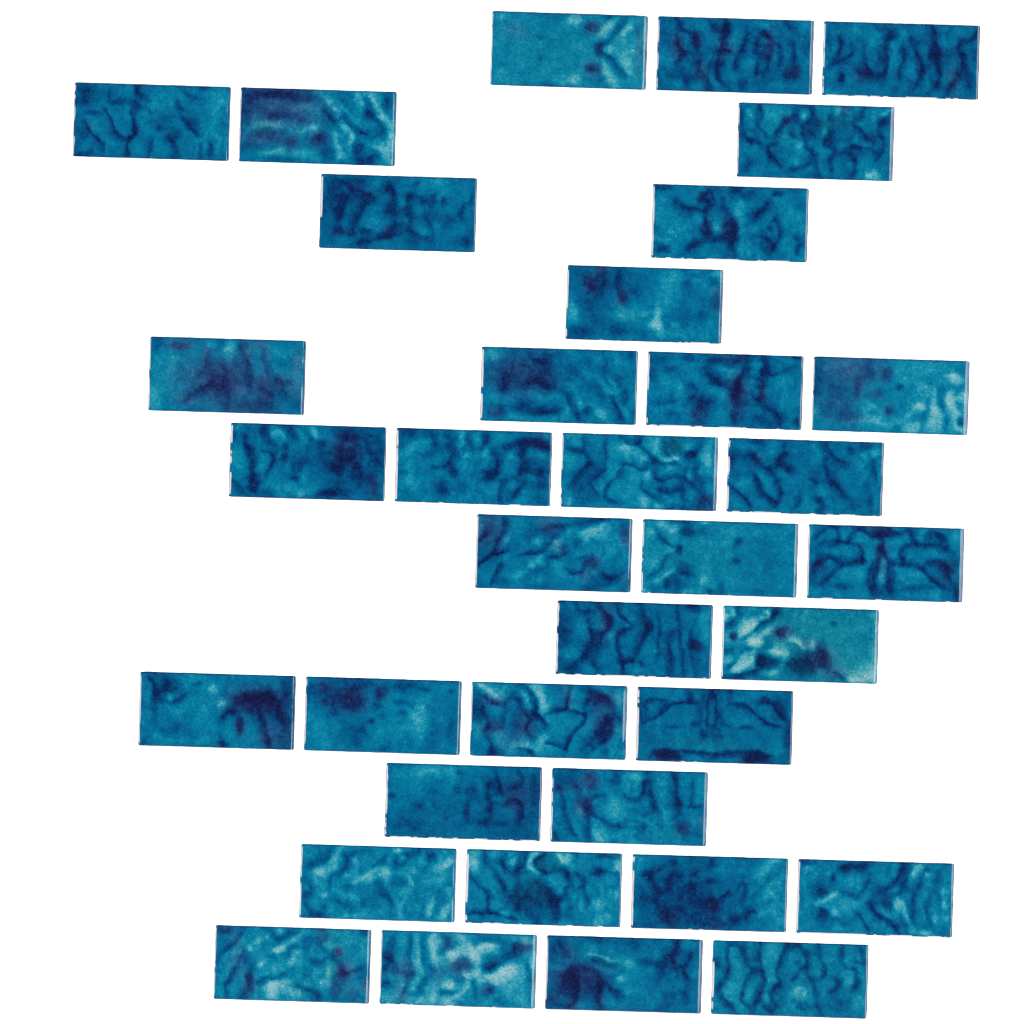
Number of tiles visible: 36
